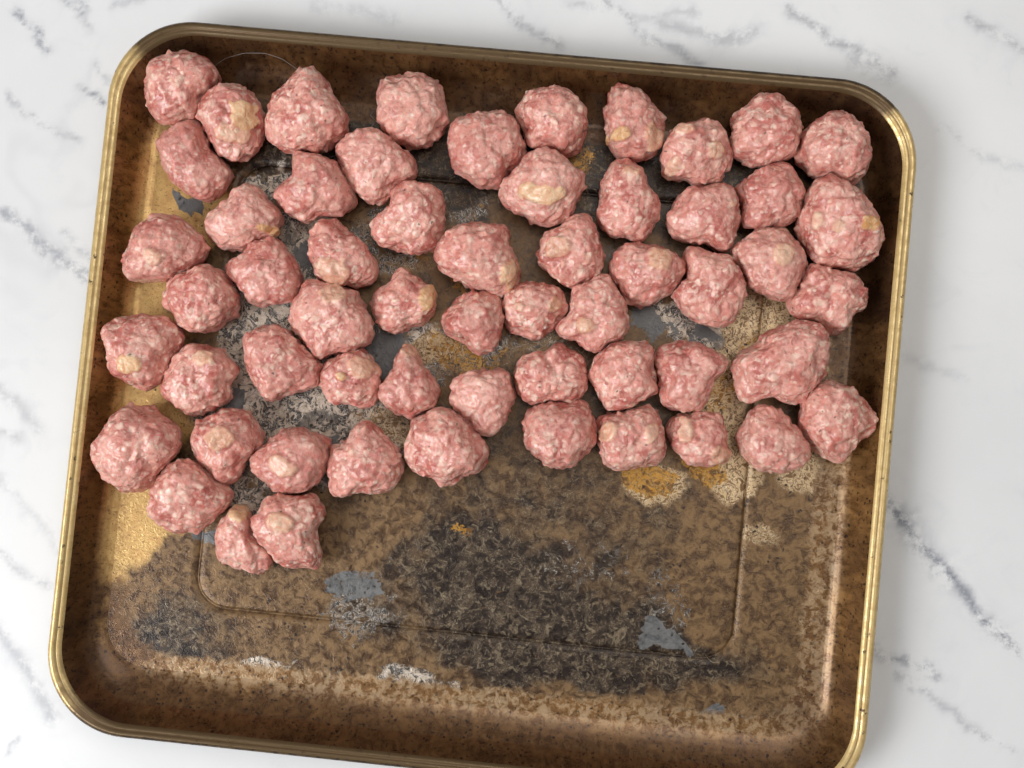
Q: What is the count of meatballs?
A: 58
